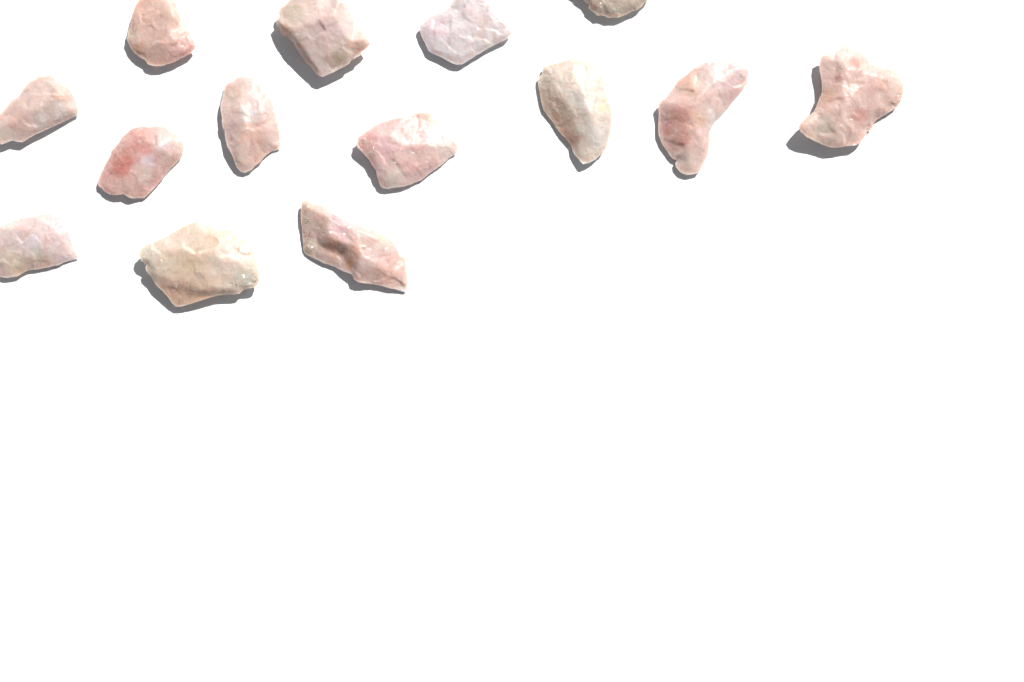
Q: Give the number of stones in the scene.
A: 14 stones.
